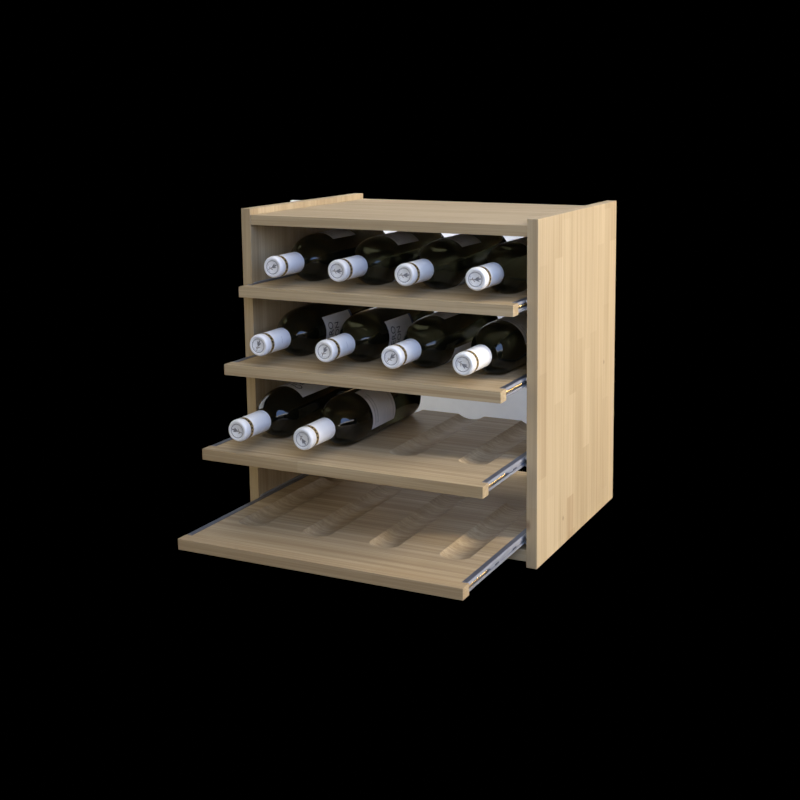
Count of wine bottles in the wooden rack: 10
